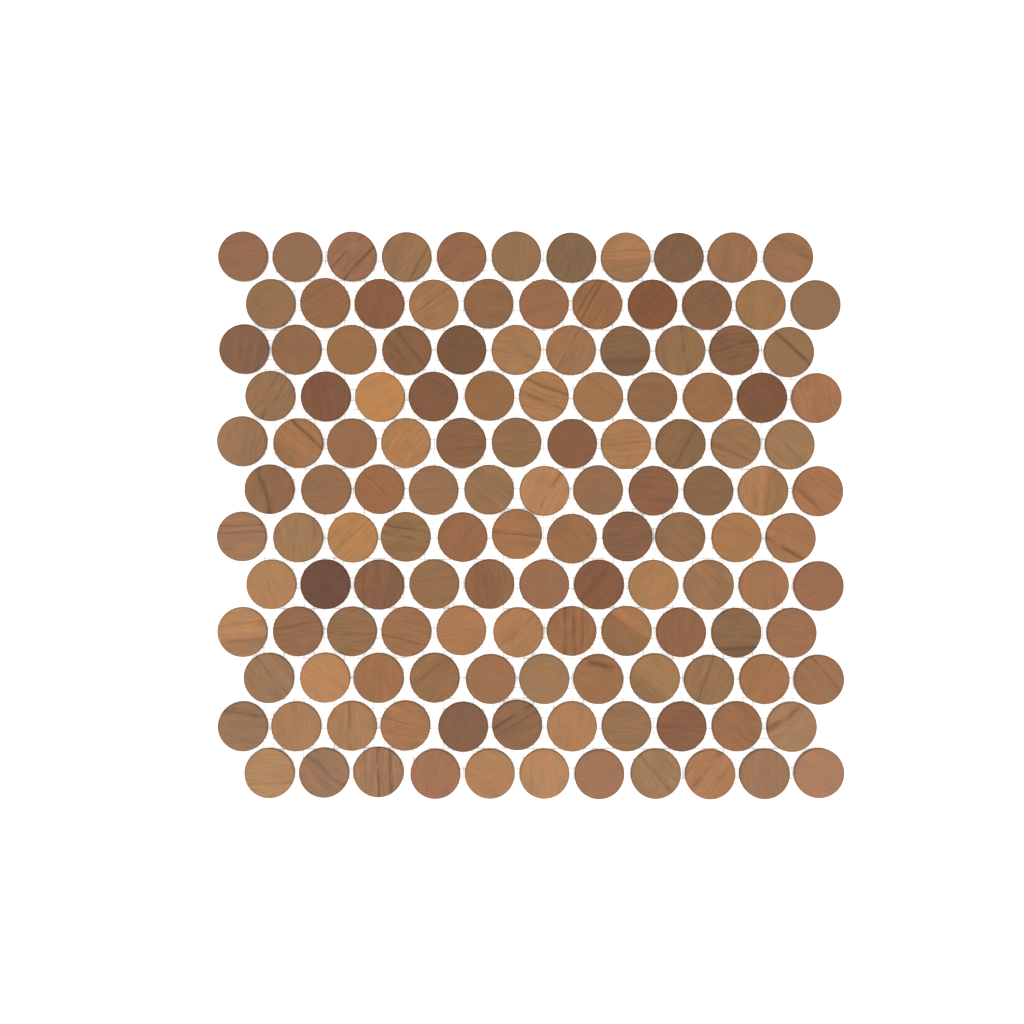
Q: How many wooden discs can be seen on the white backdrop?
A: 132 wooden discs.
